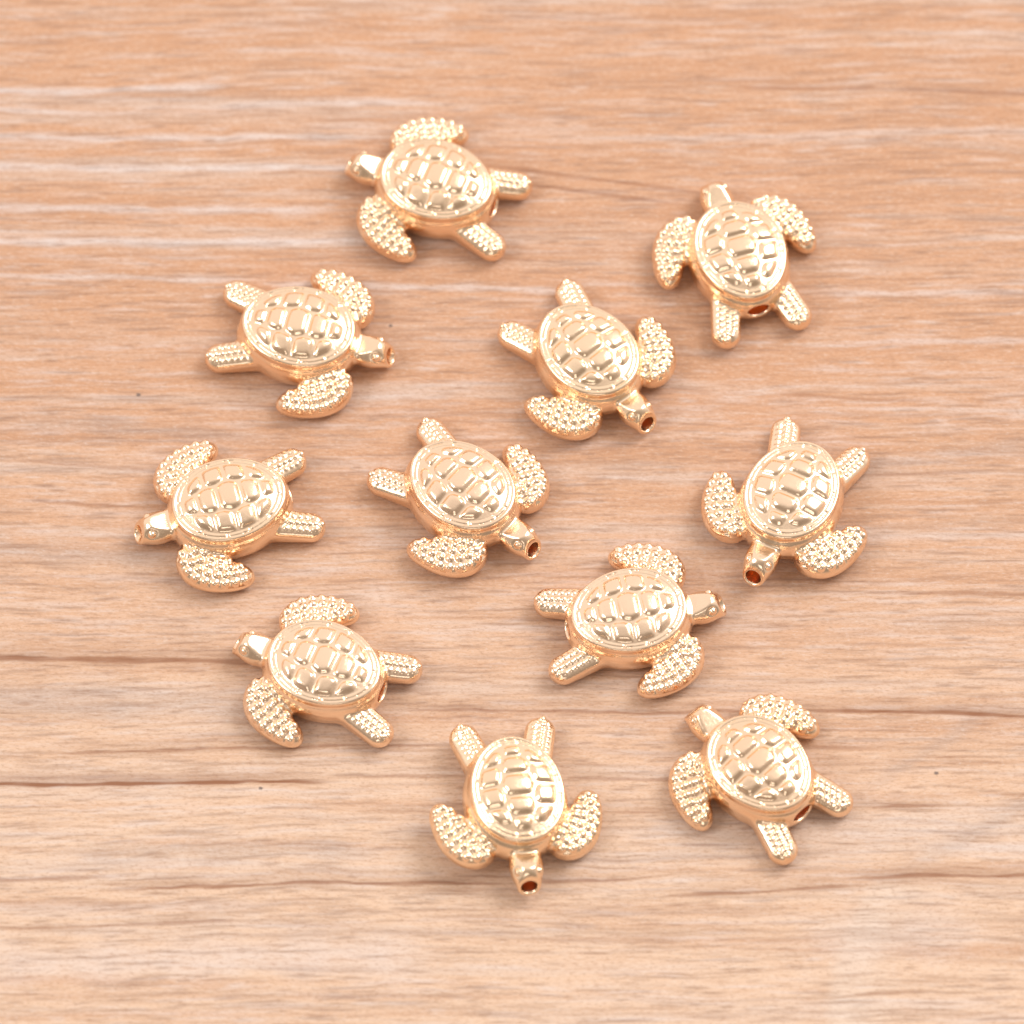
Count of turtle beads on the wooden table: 11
